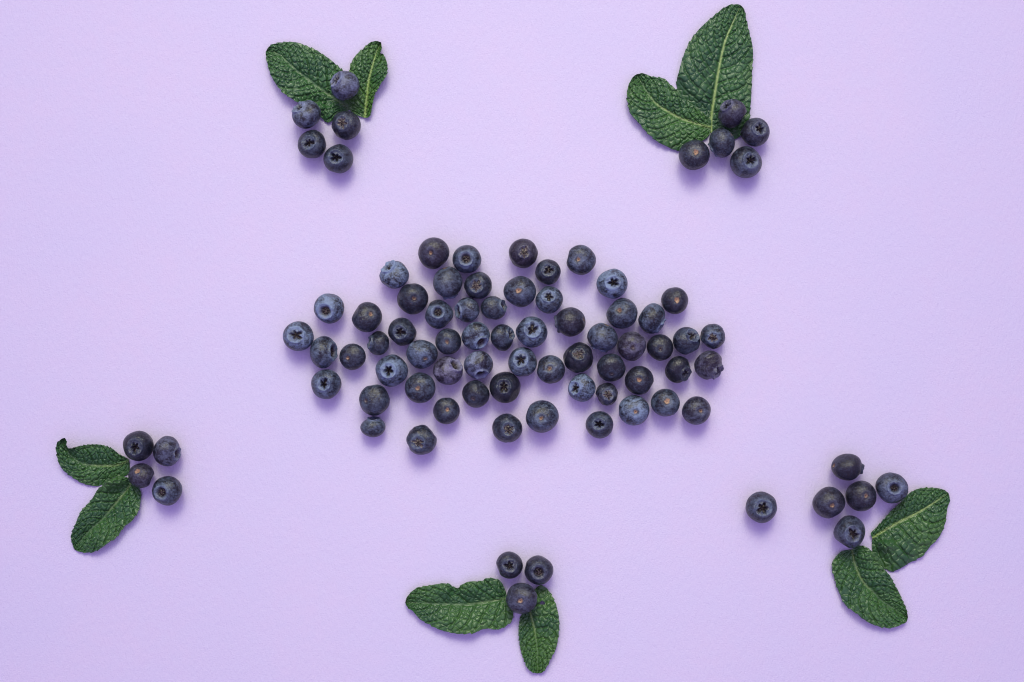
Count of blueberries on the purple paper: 85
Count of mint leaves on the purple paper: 10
